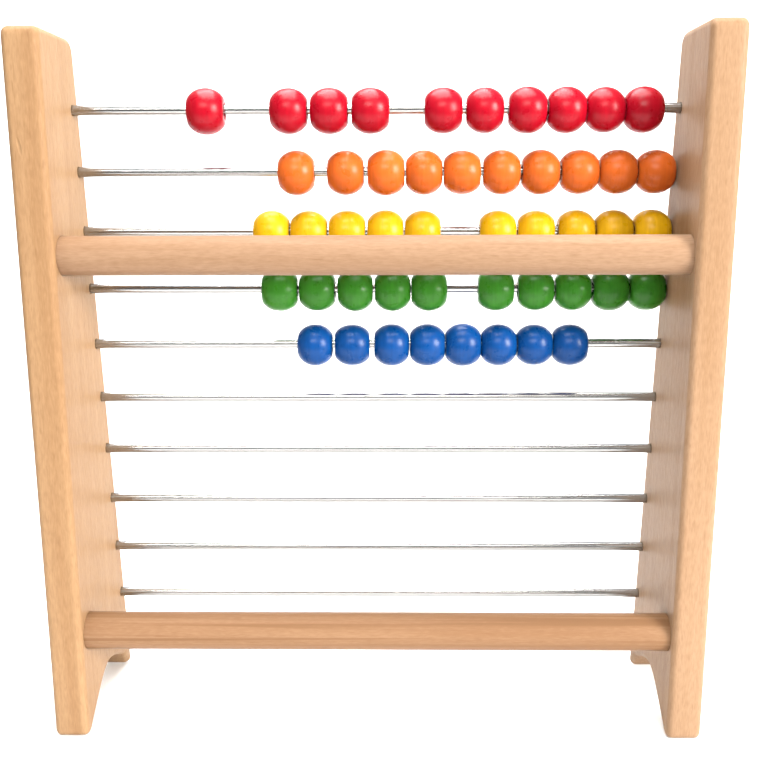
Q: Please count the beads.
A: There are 48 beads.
